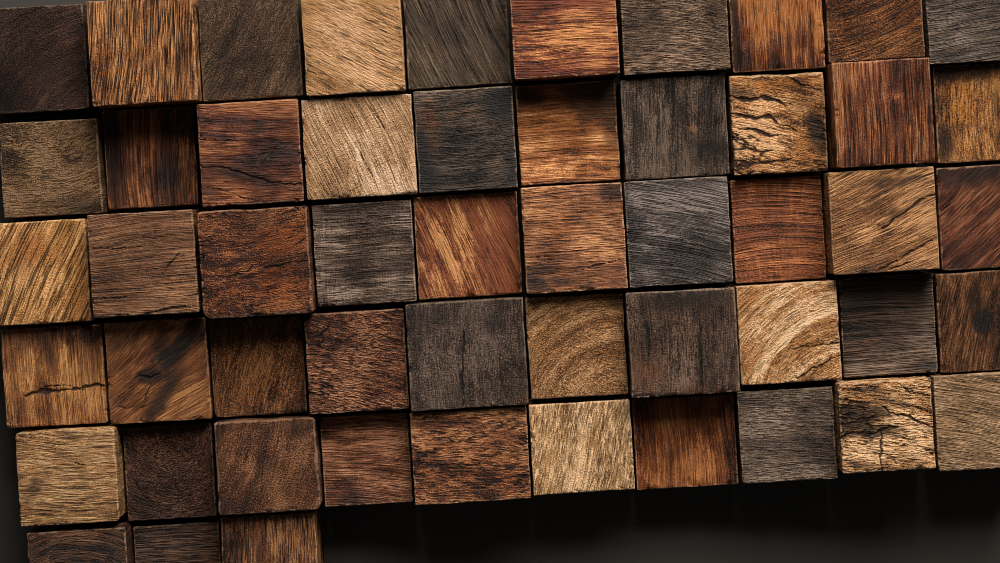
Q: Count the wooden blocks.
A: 53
